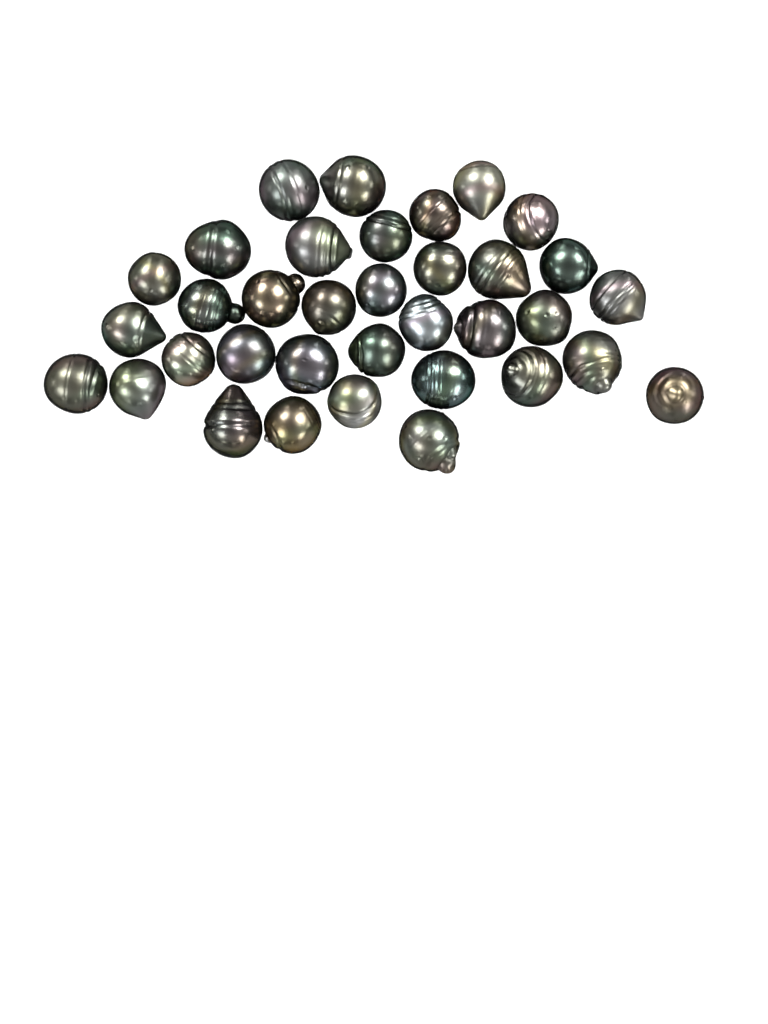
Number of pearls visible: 35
